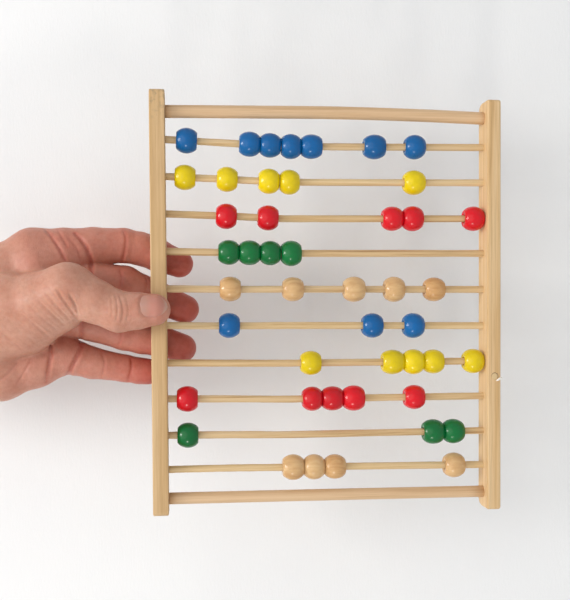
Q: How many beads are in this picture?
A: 46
